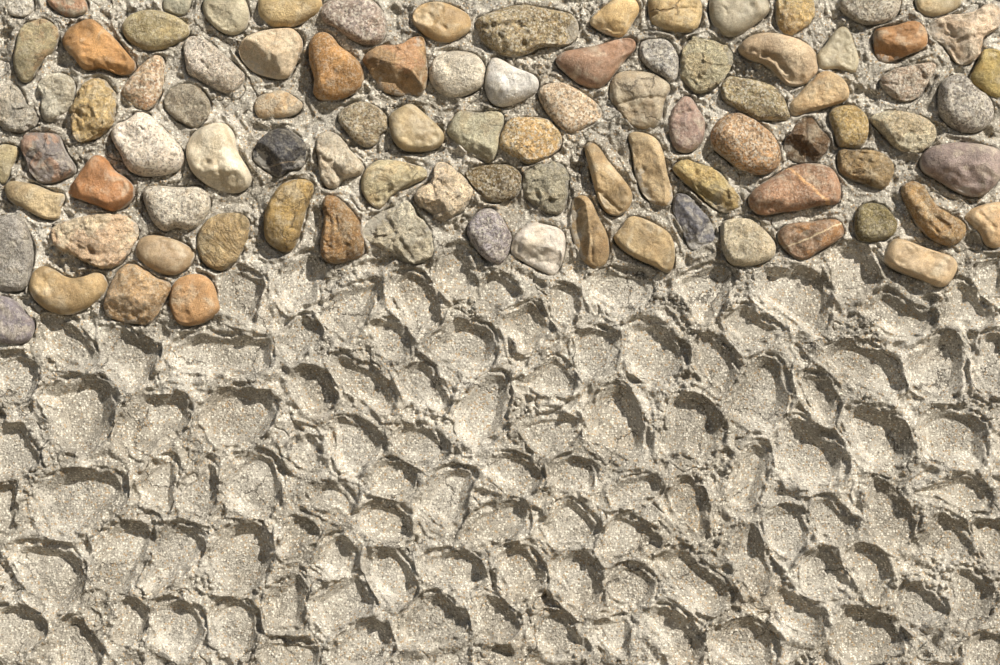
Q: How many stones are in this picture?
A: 93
